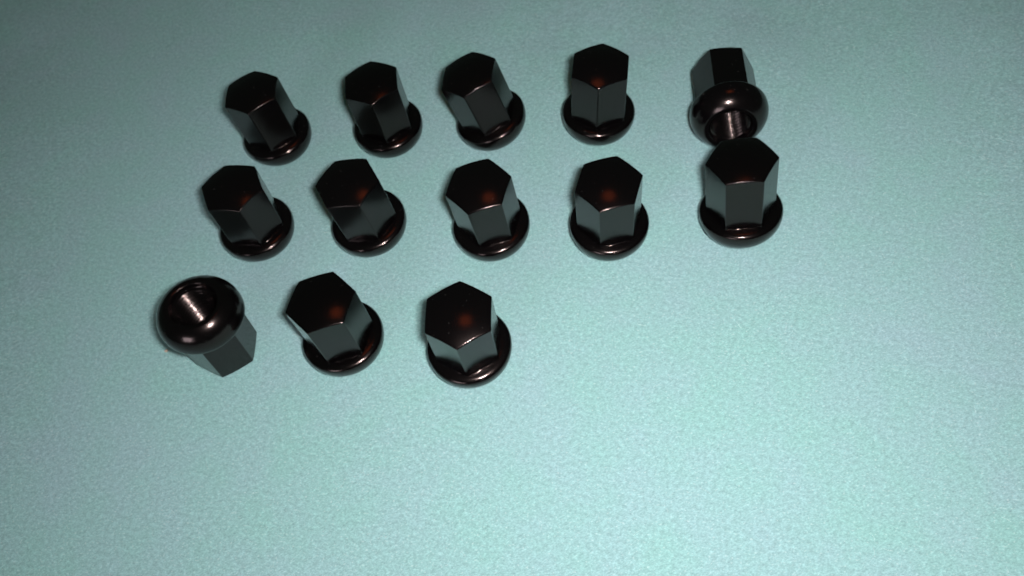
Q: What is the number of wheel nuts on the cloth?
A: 13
